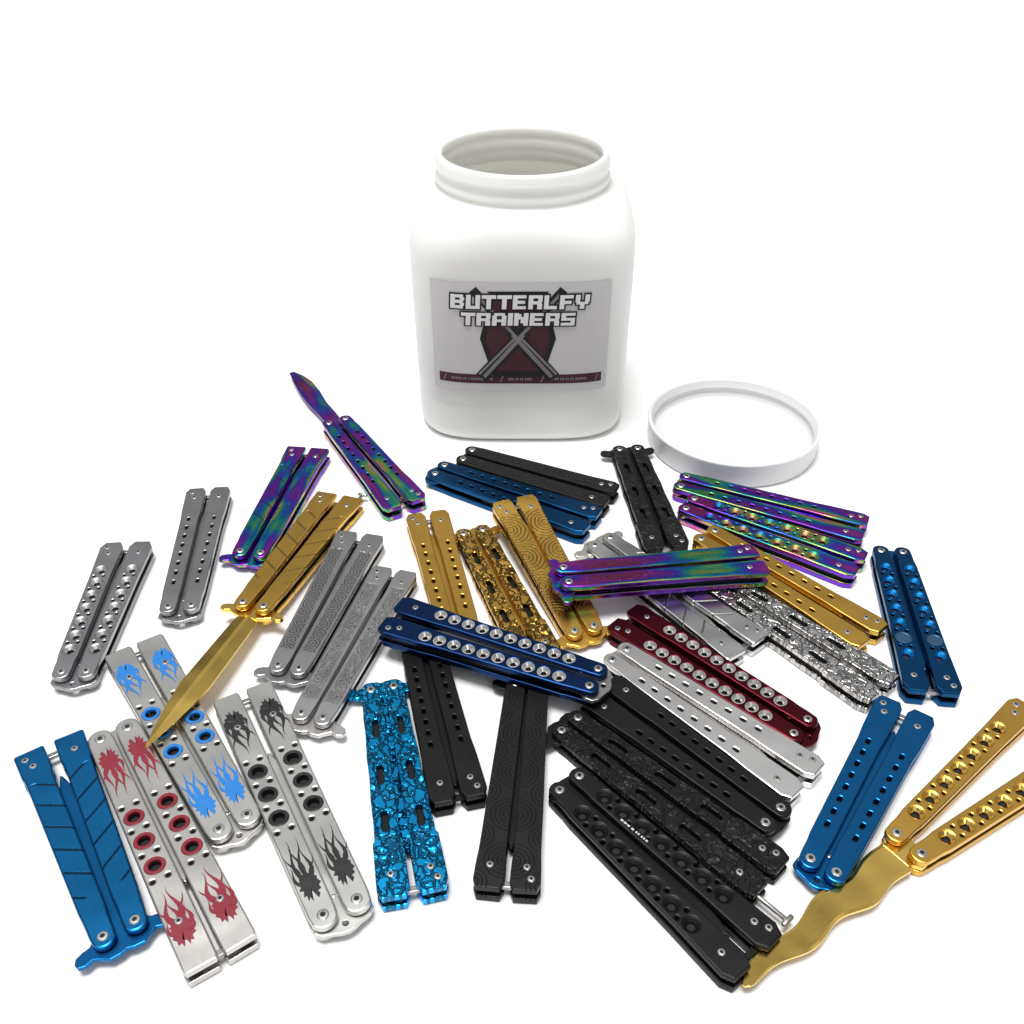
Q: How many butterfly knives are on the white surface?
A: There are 35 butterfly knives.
